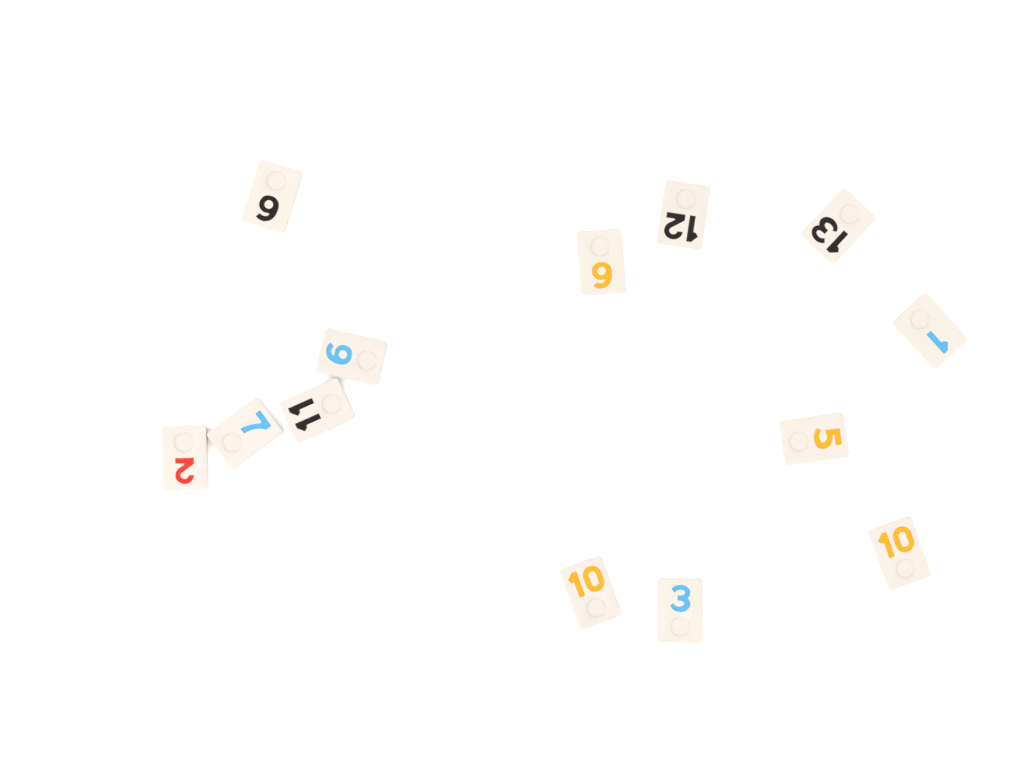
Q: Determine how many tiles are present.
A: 13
